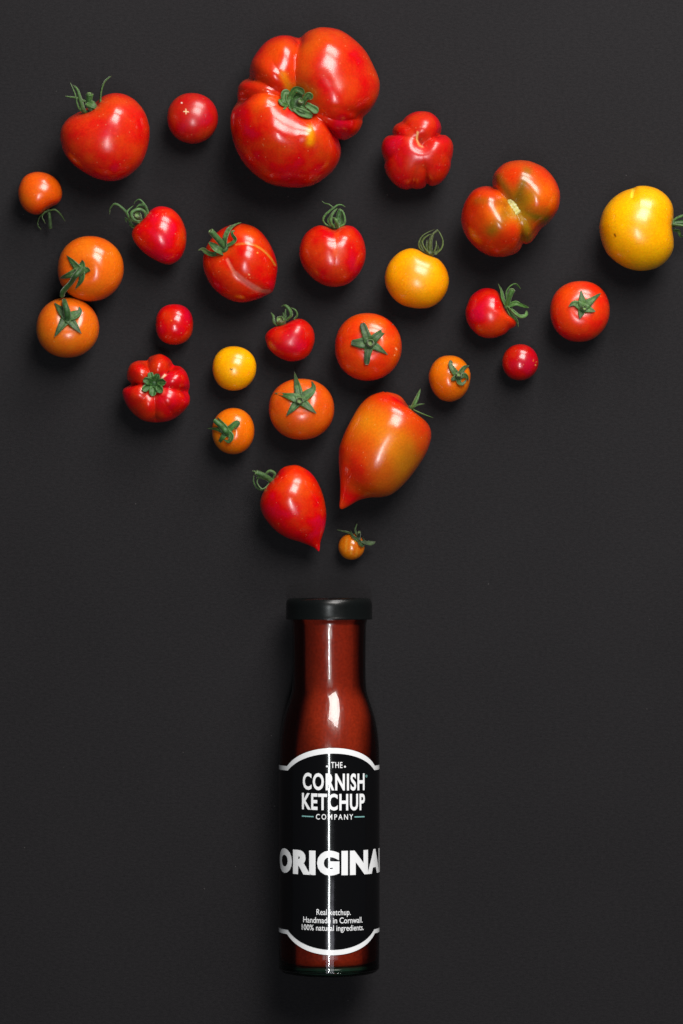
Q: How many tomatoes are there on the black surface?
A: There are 27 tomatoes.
